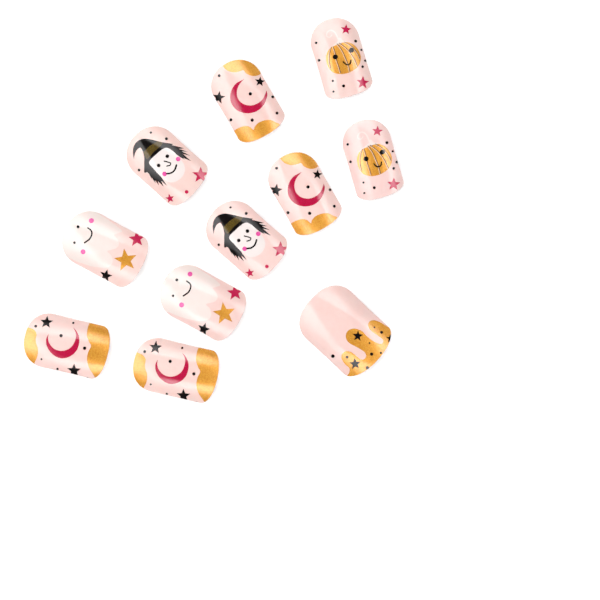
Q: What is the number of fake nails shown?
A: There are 11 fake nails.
